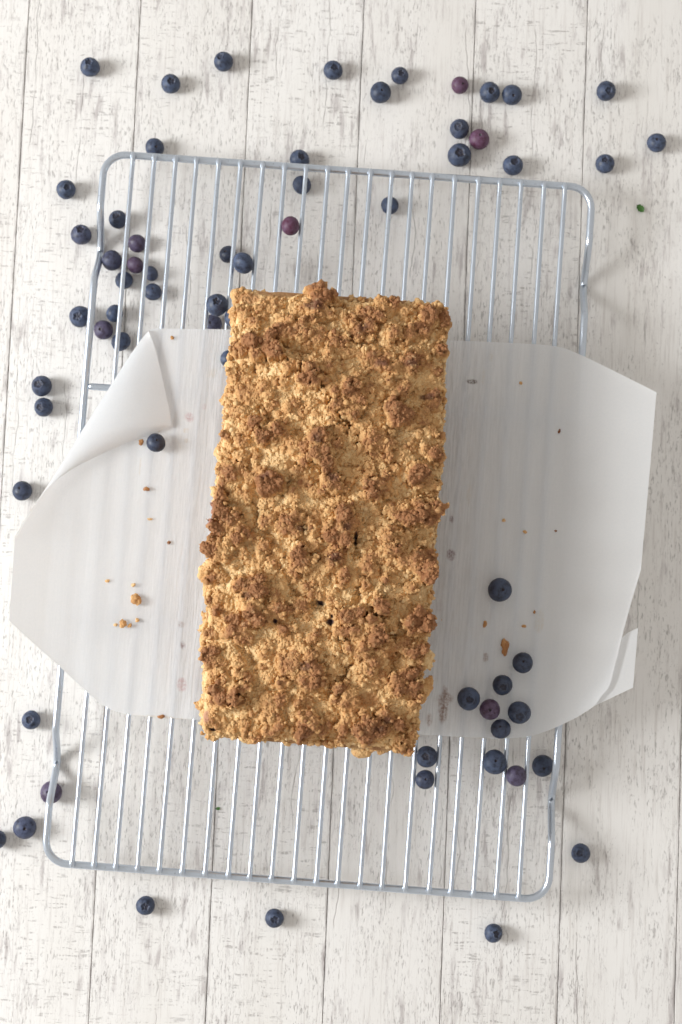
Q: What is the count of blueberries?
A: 64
